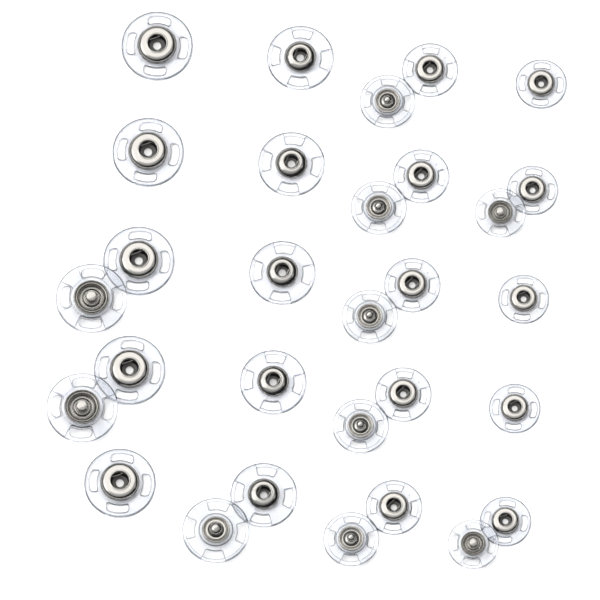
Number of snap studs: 10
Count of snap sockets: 20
